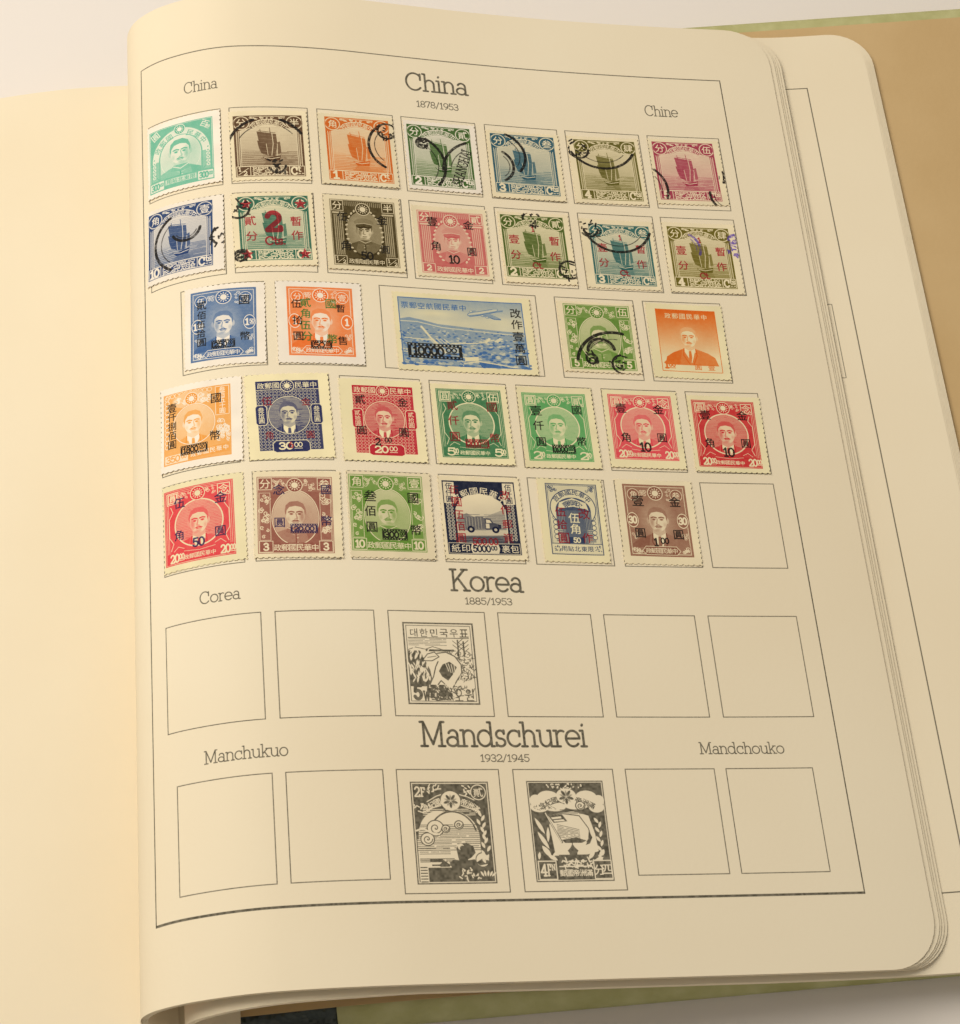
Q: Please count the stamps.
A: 32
